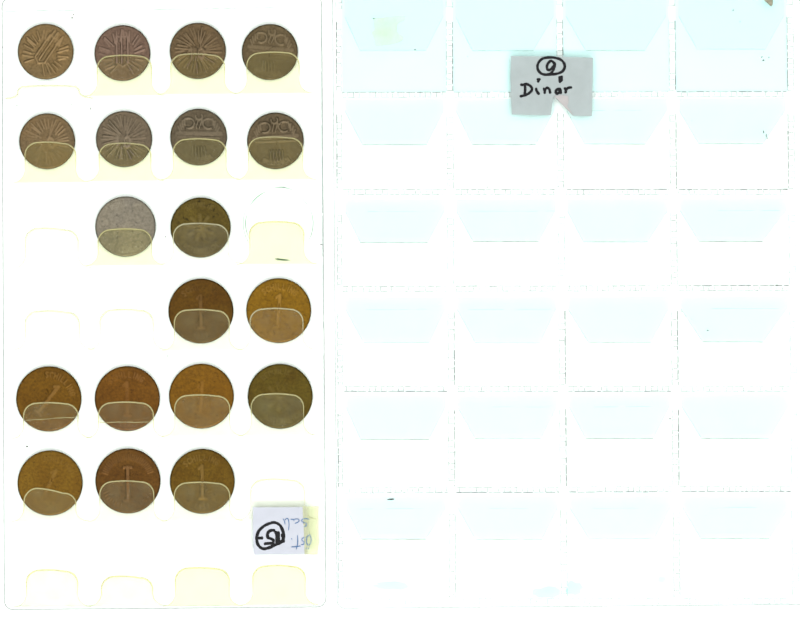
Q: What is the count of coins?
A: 19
